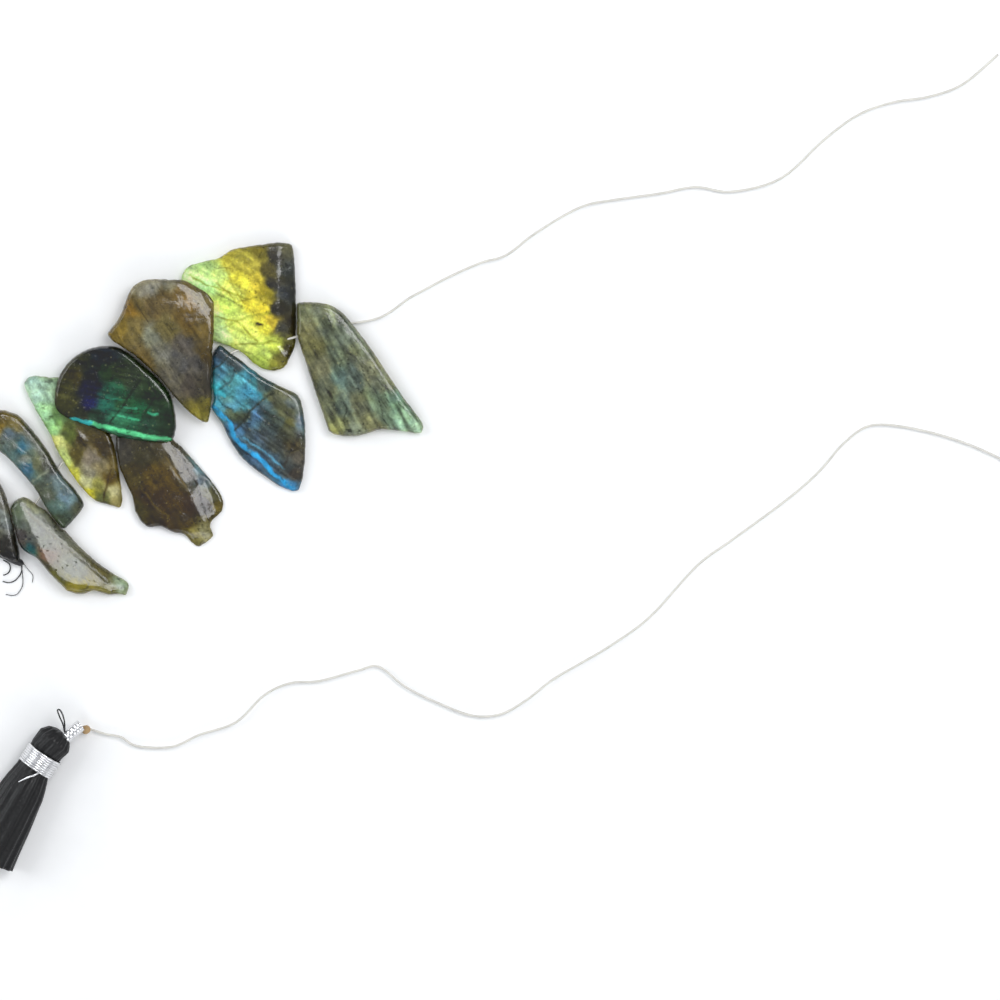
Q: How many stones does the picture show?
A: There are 10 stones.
